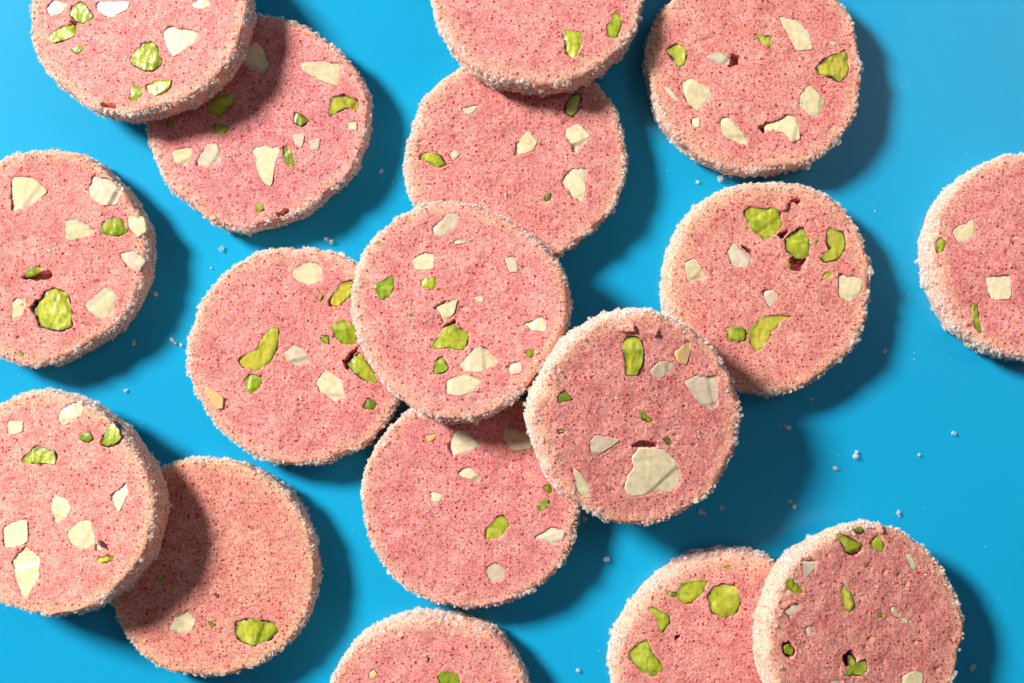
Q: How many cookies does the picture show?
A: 17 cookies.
